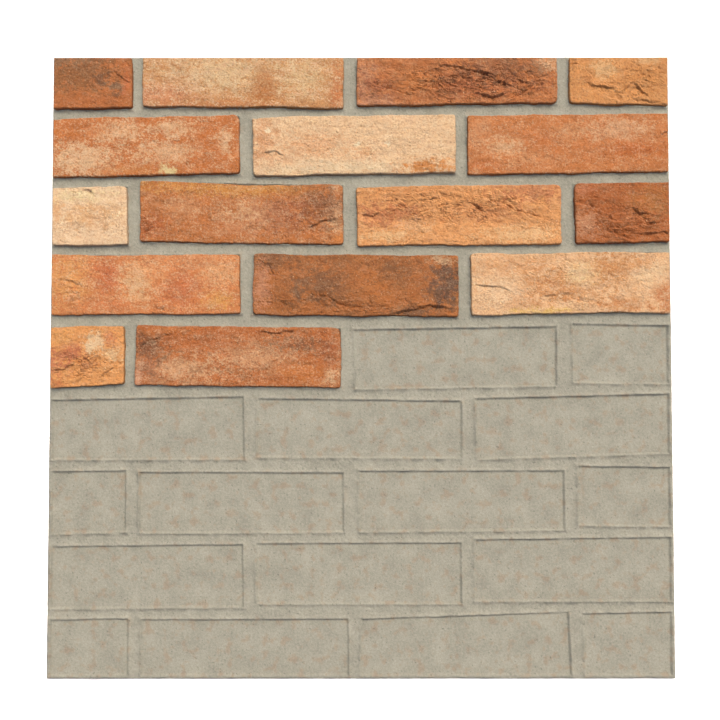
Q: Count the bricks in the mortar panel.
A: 16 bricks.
